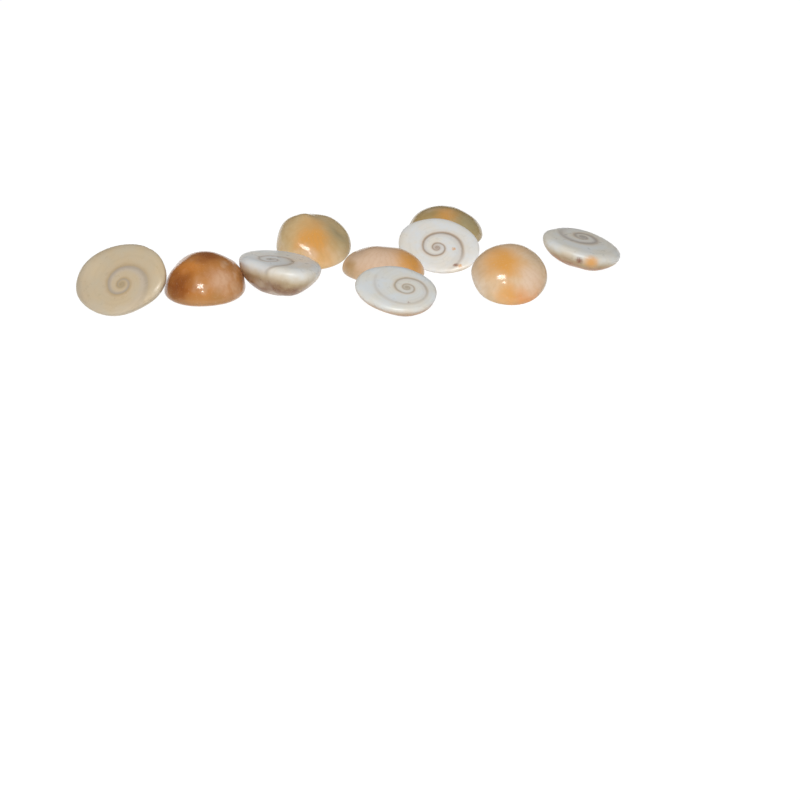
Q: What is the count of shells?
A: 10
